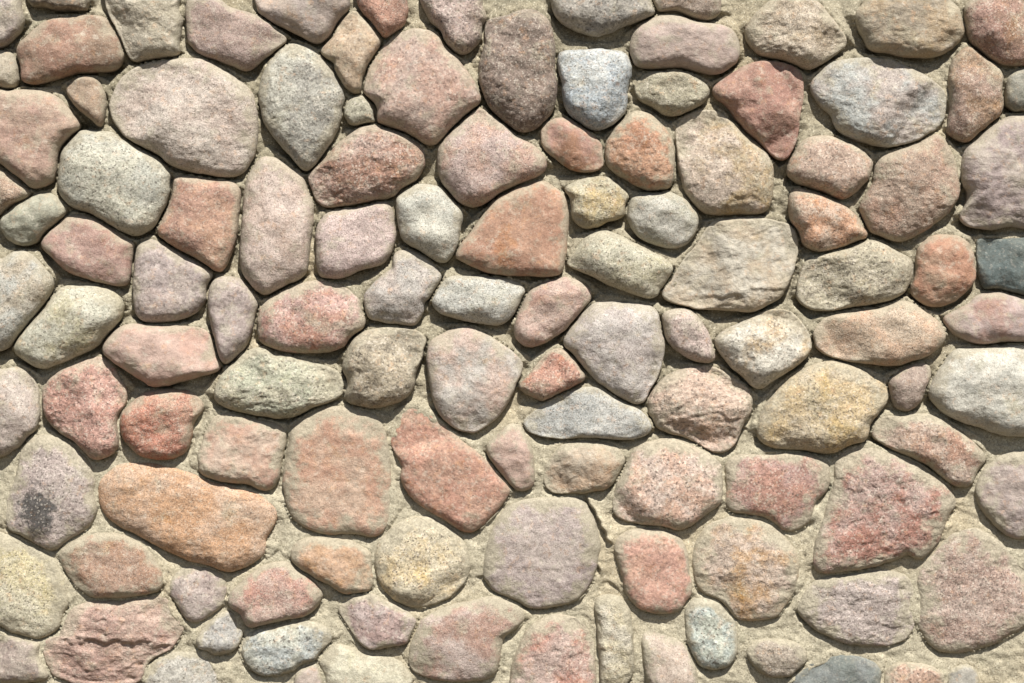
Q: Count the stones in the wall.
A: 120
